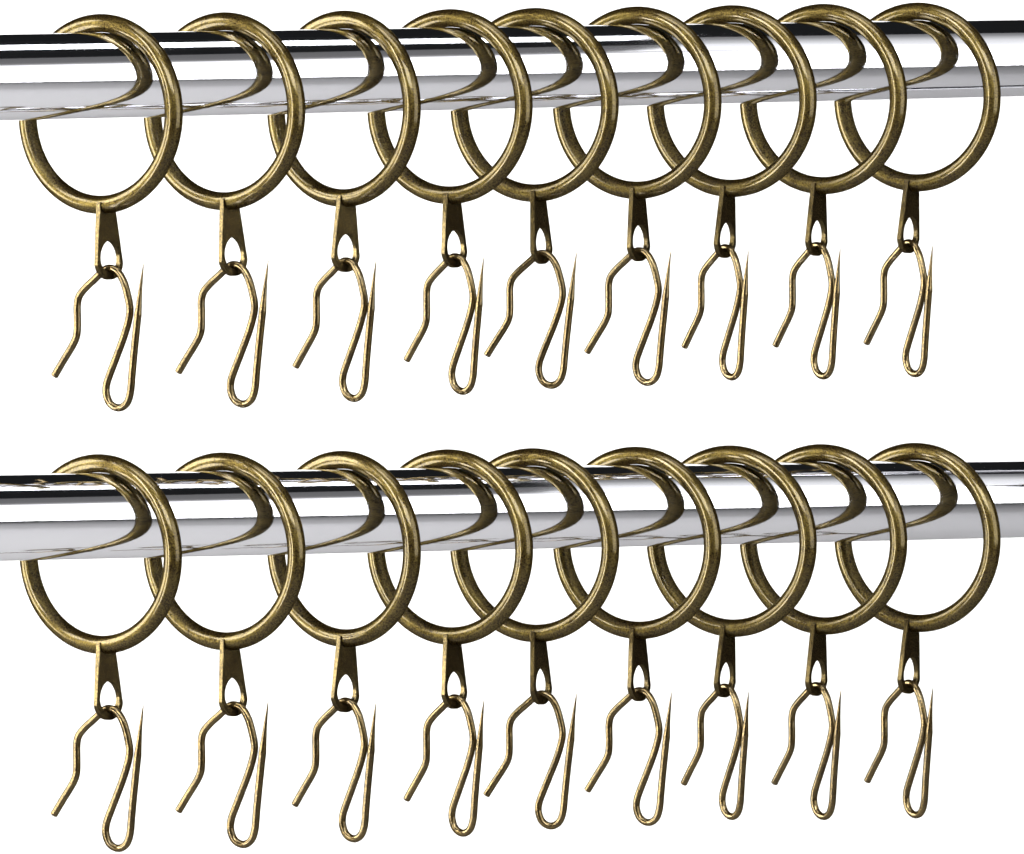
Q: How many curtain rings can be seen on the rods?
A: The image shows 18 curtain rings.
